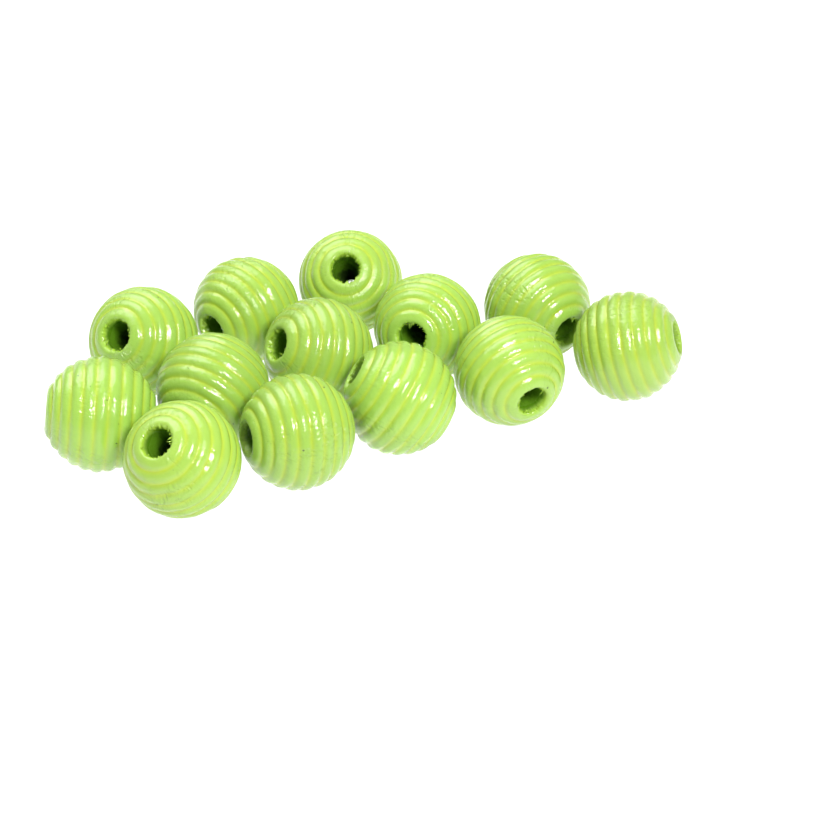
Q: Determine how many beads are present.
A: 13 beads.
